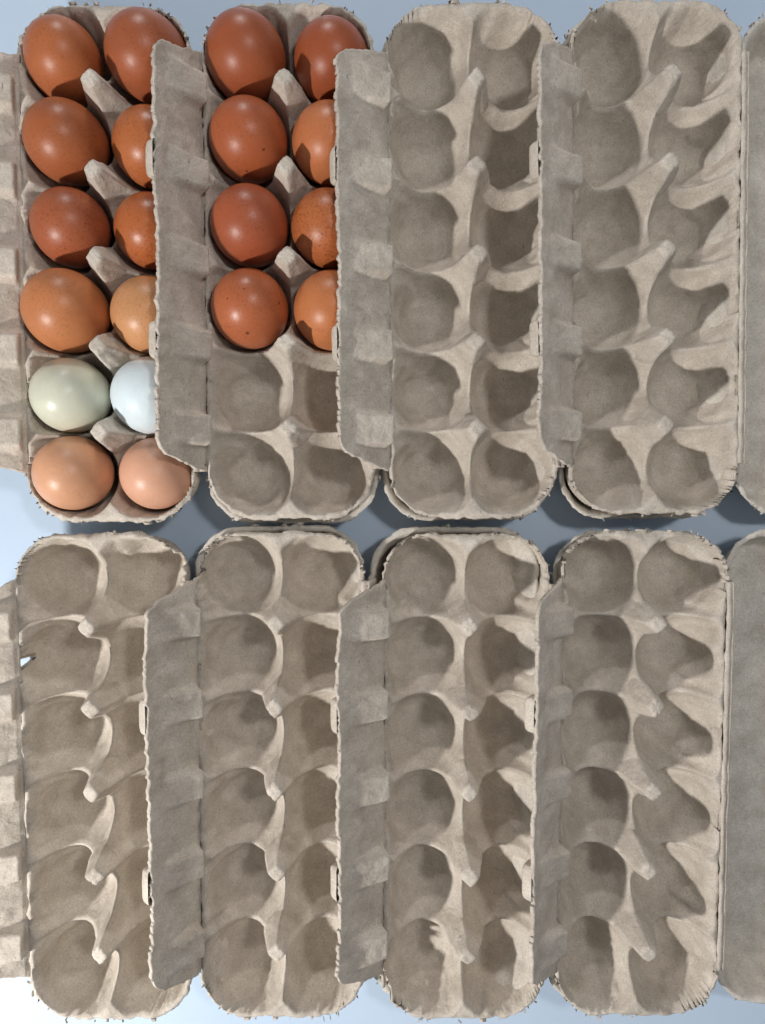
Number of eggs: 20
